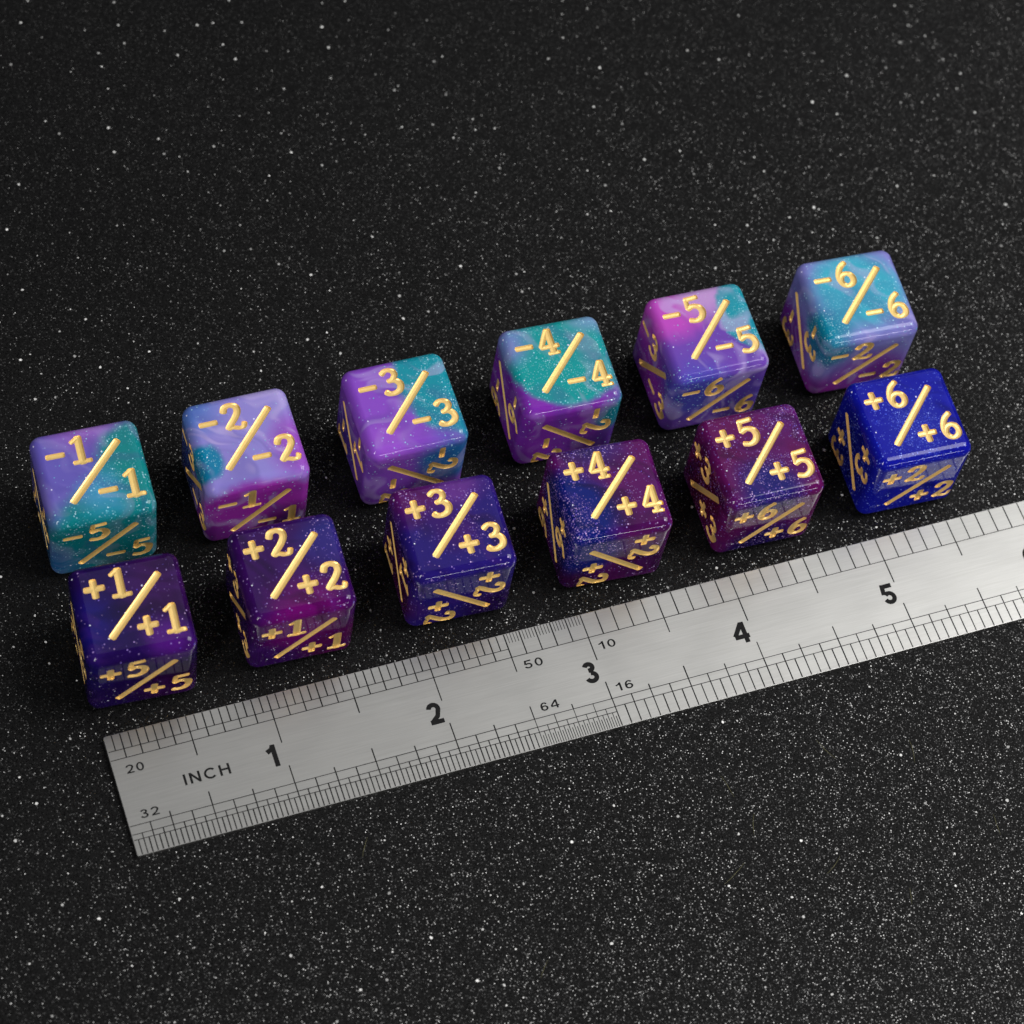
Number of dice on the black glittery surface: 12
